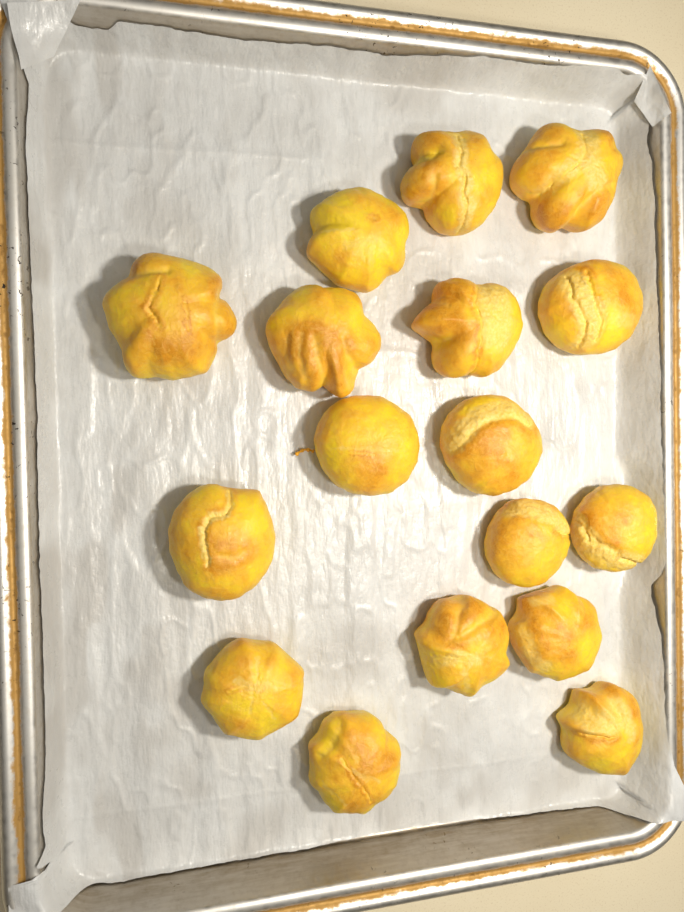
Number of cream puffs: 17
